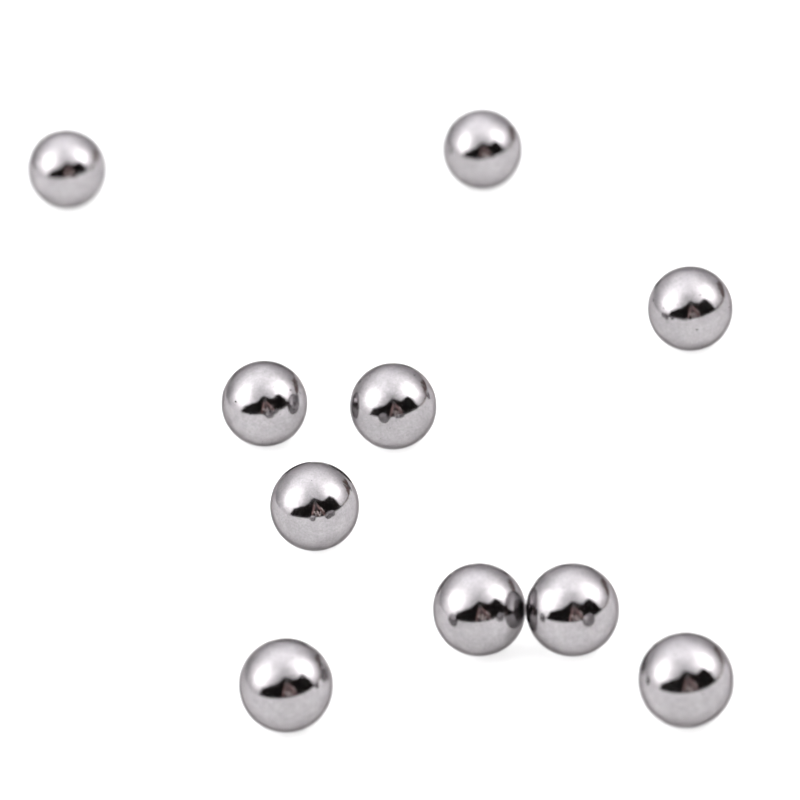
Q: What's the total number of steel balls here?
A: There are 10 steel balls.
